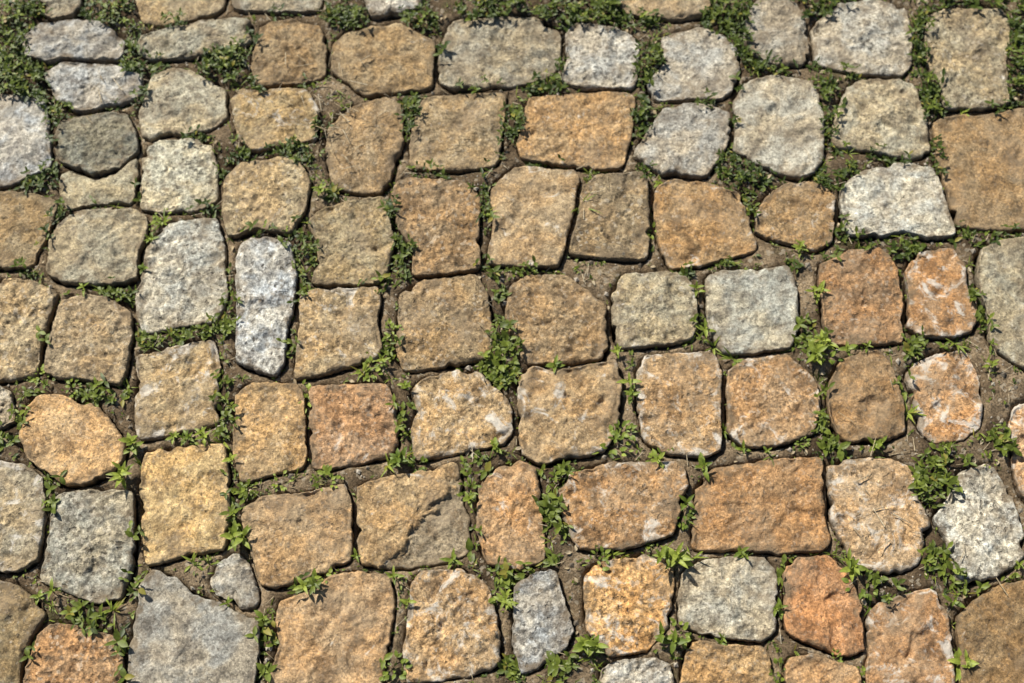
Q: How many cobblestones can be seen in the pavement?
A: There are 88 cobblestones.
